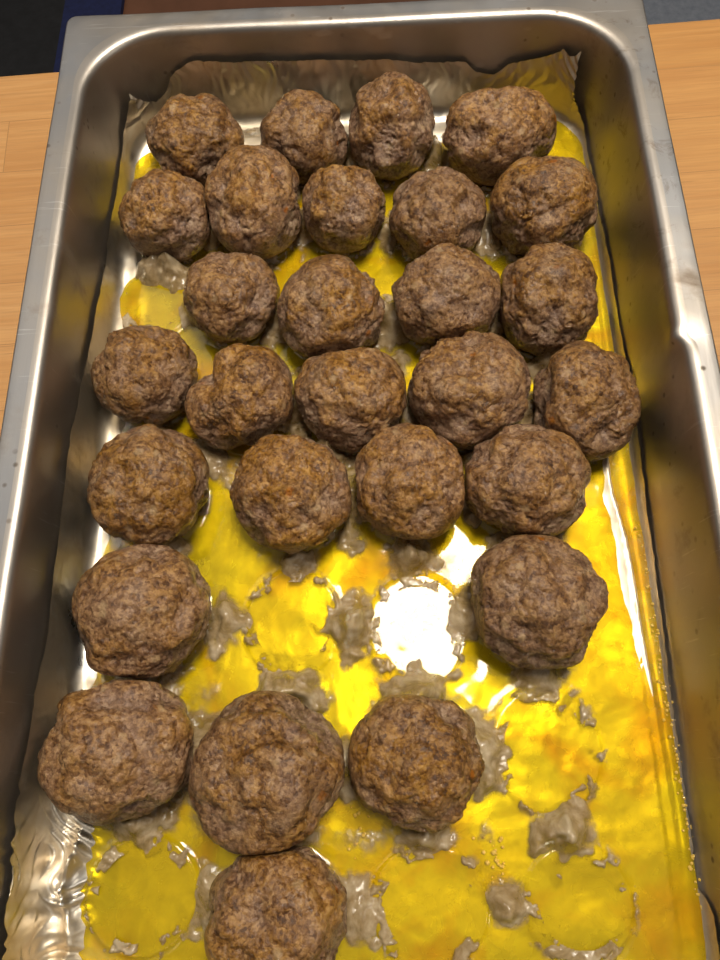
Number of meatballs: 28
